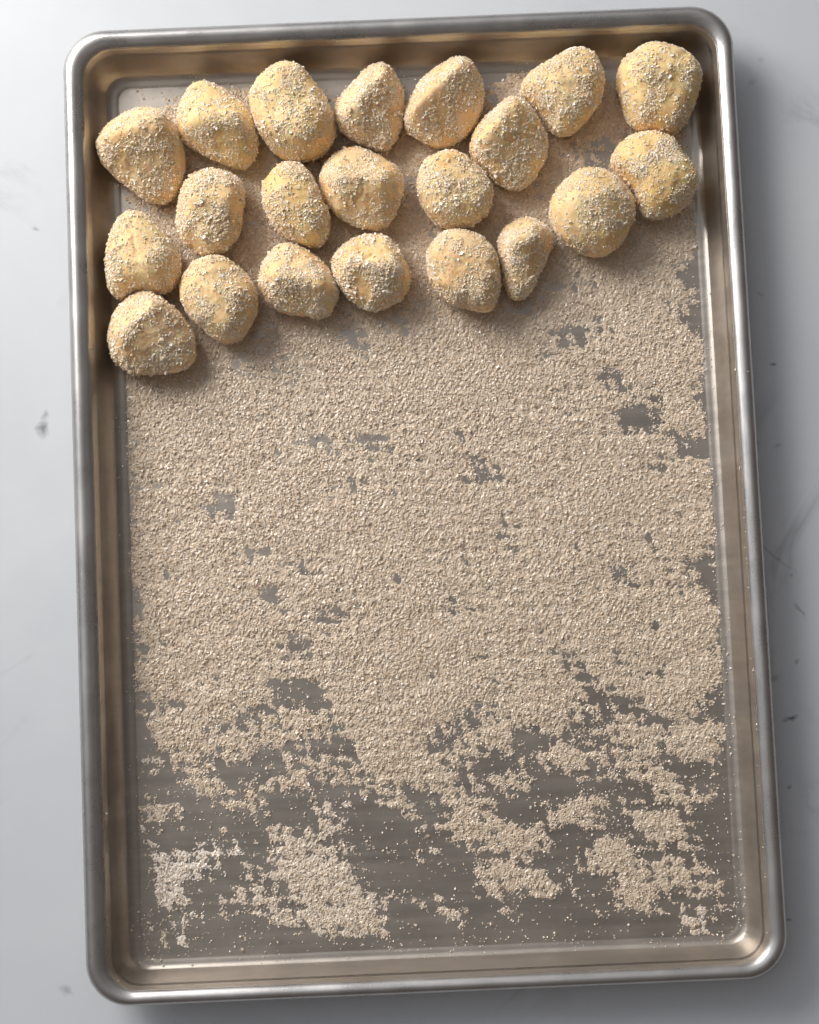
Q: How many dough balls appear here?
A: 21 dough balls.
